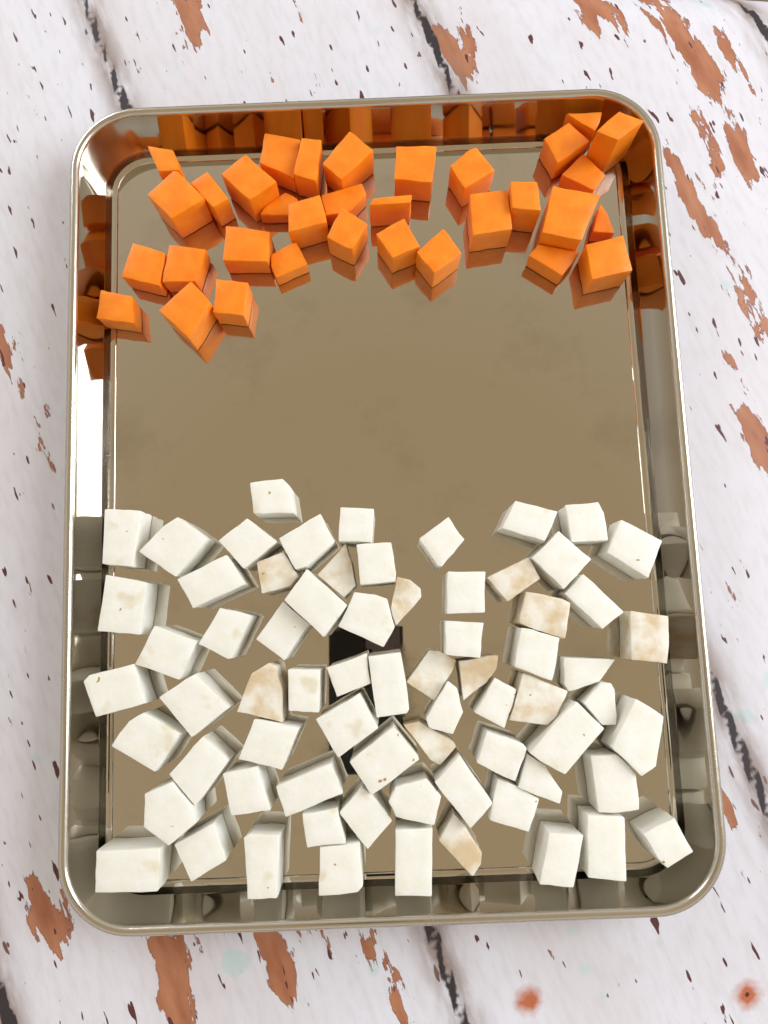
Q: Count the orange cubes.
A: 33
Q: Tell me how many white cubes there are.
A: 70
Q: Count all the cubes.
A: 103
